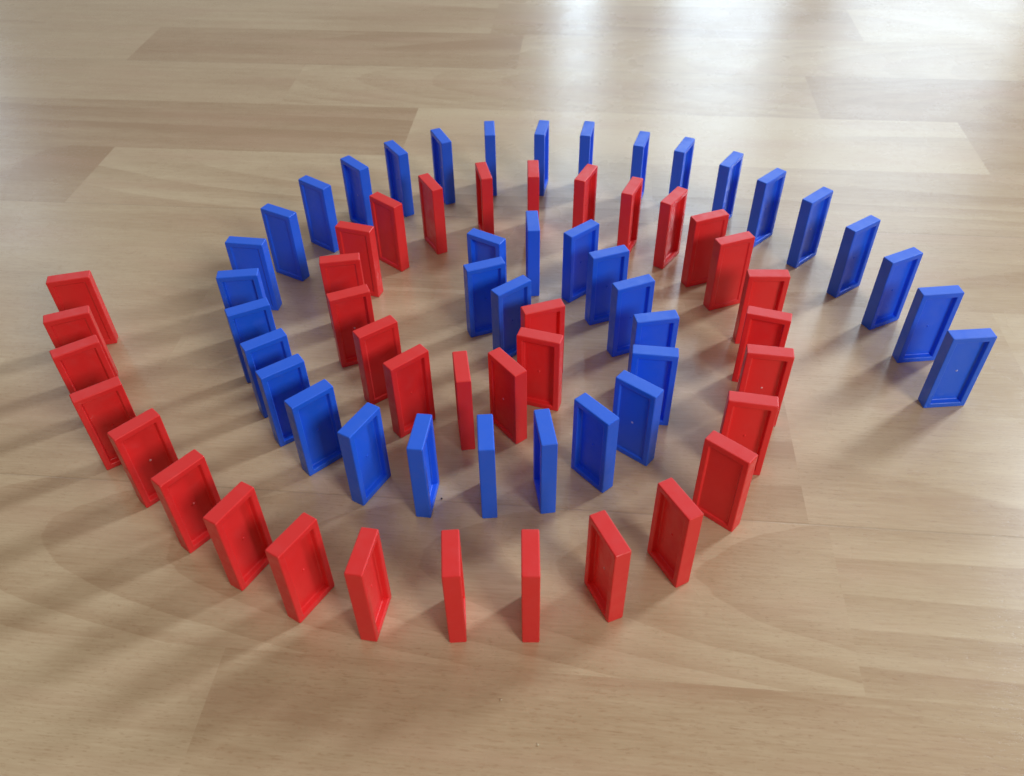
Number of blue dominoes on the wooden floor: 38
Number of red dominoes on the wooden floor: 36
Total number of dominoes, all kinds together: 74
